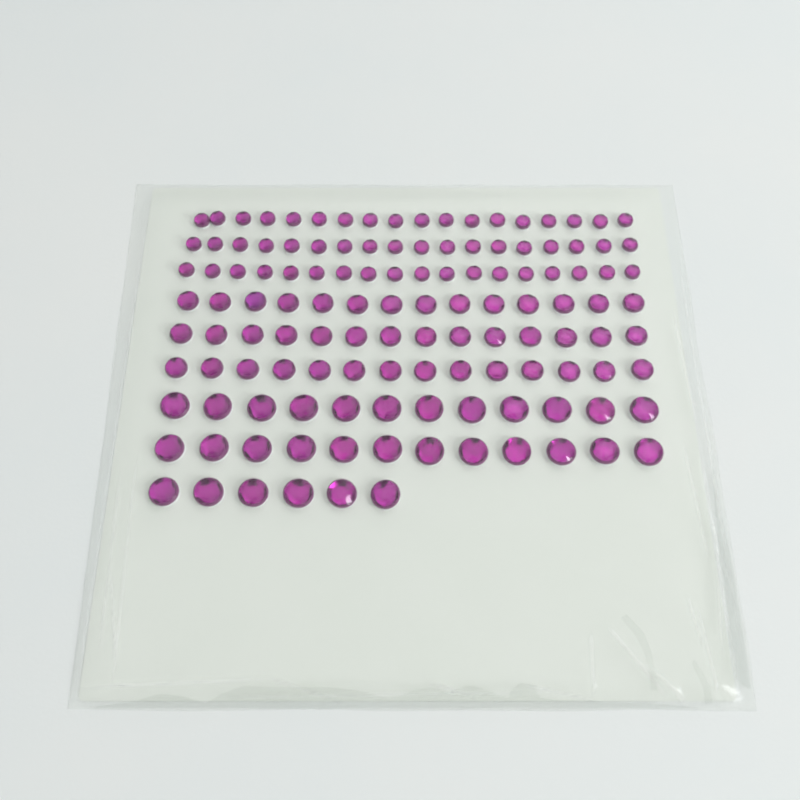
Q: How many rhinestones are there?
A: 126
